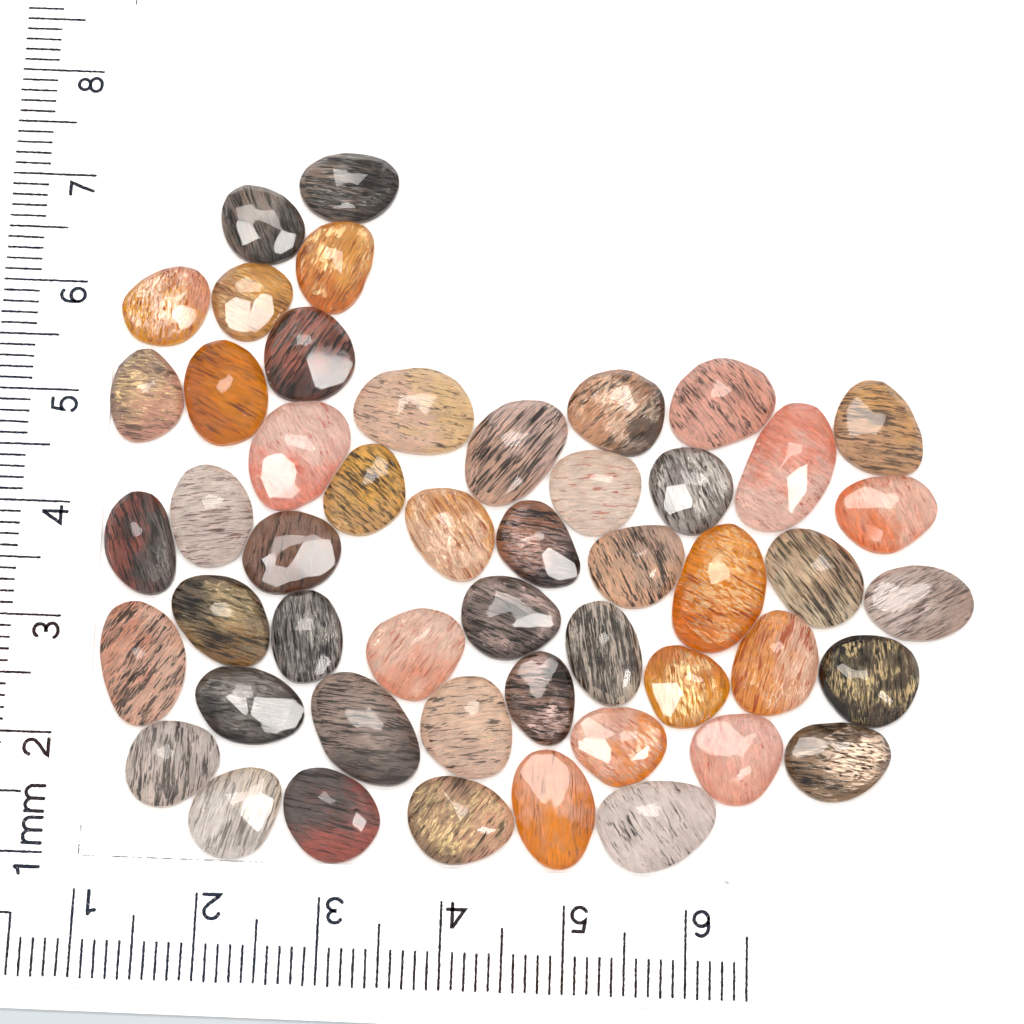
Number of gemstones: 50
